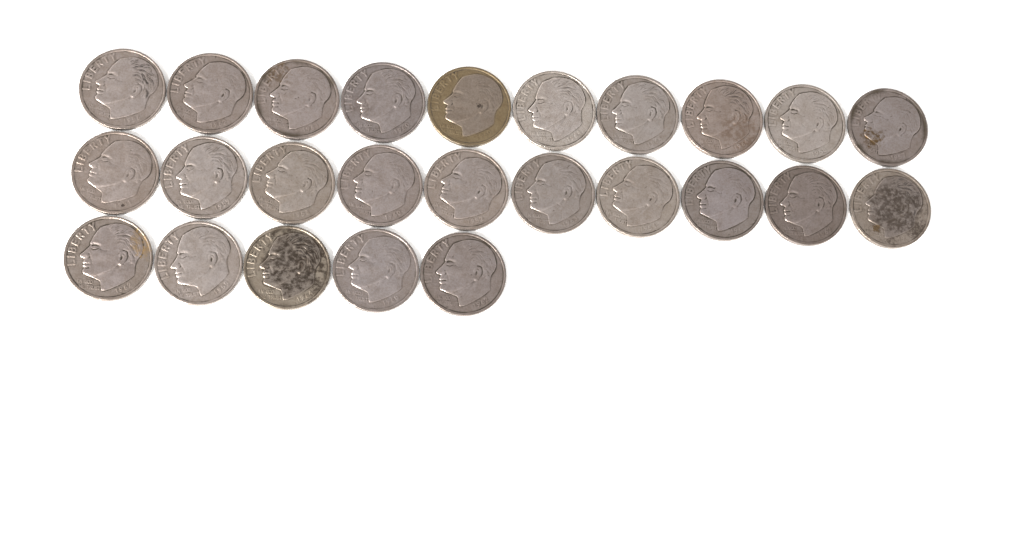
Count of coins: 25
